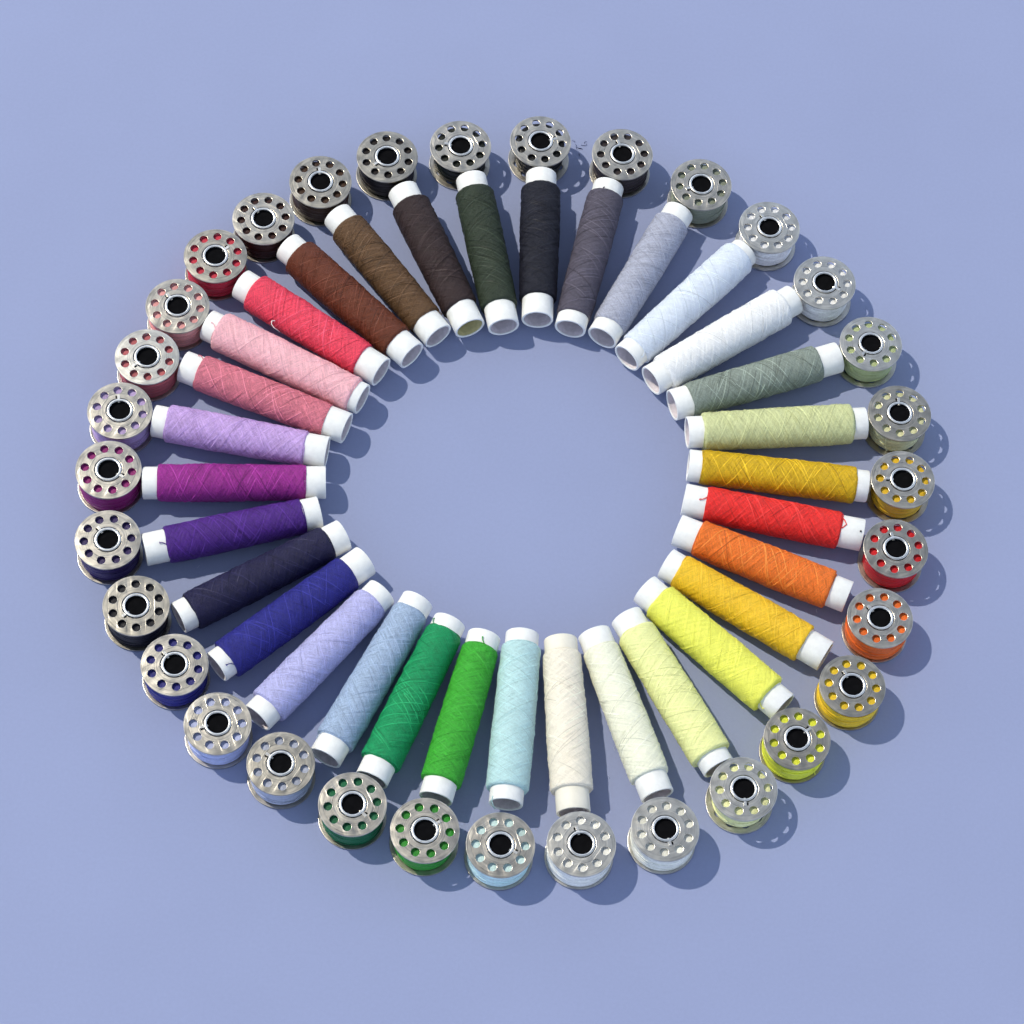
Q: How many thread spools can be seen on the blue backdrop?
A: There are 32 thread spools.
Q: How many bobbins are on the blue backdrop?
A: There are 32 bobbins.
